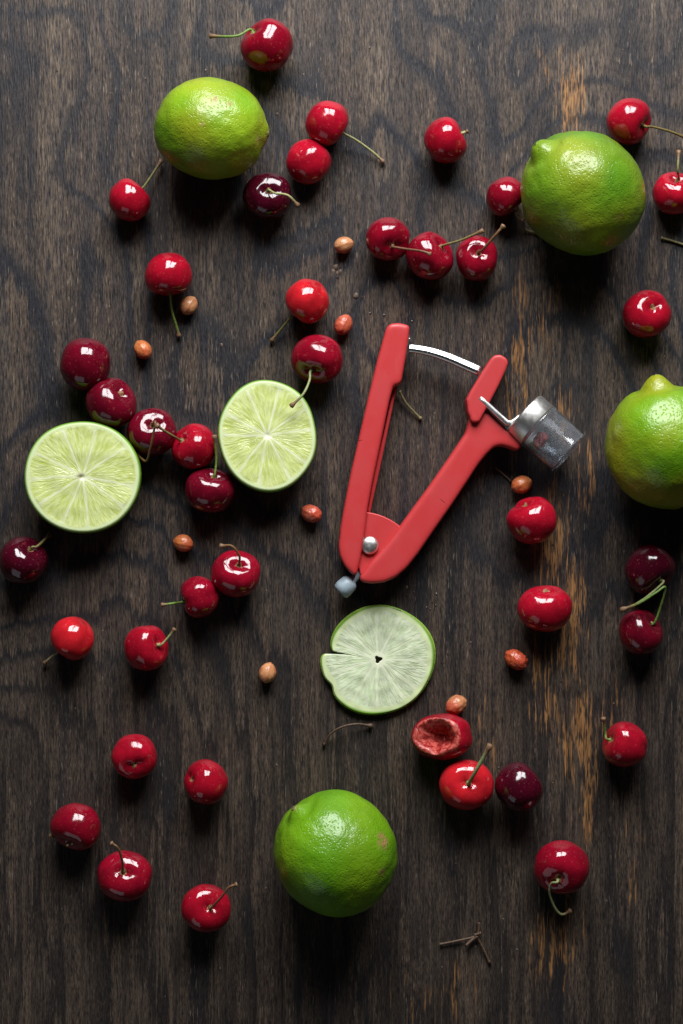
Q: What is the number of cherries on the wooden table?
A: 40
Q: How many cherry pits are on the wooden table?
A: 10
